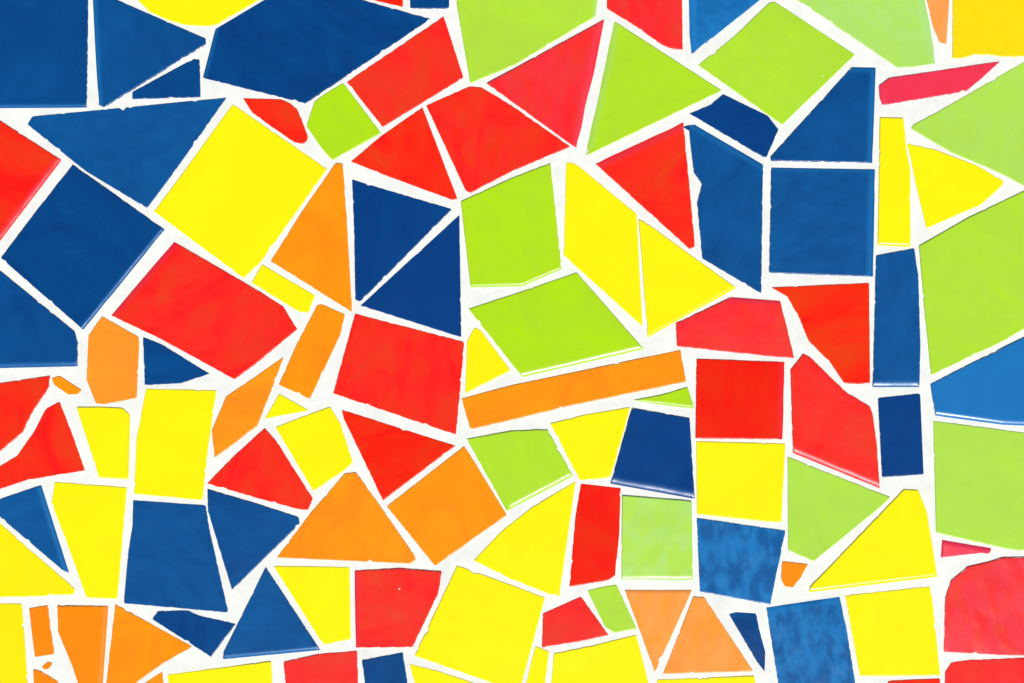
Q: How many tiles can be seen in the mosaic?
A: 118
